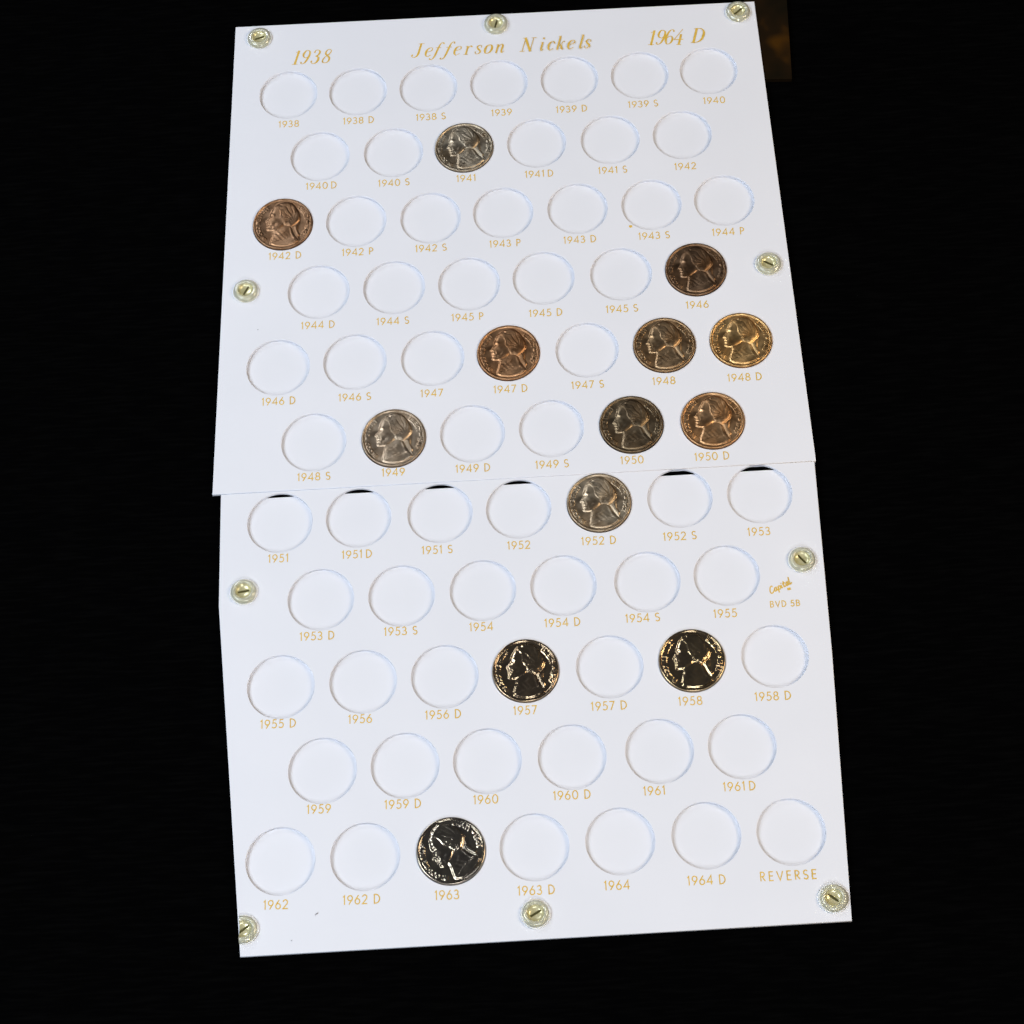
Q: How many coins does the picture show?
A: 13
